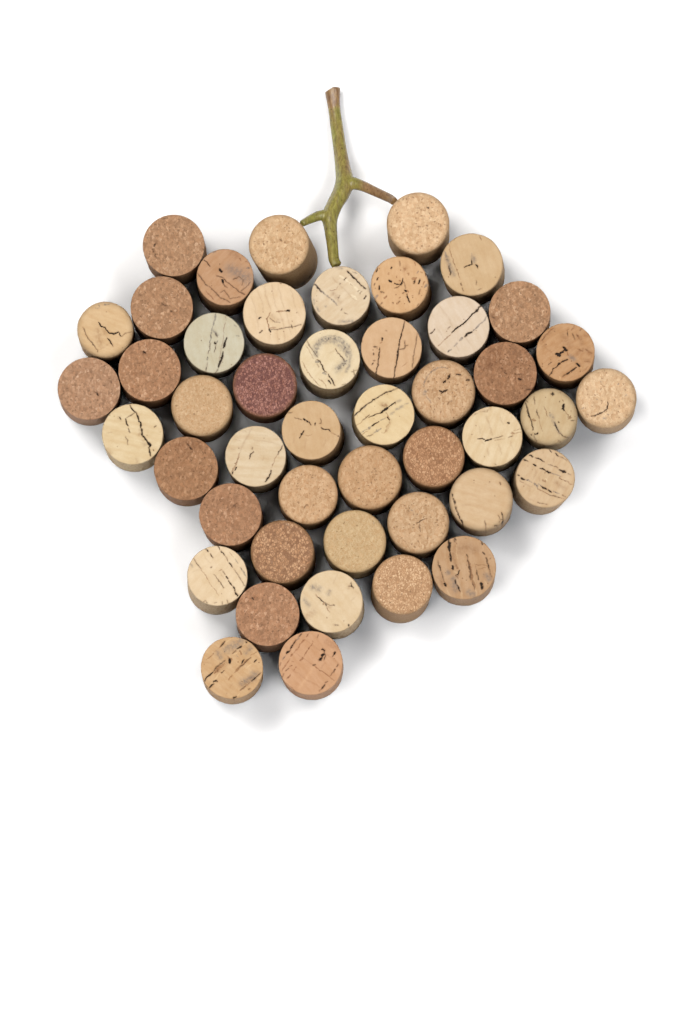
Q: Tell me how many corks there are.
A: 46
